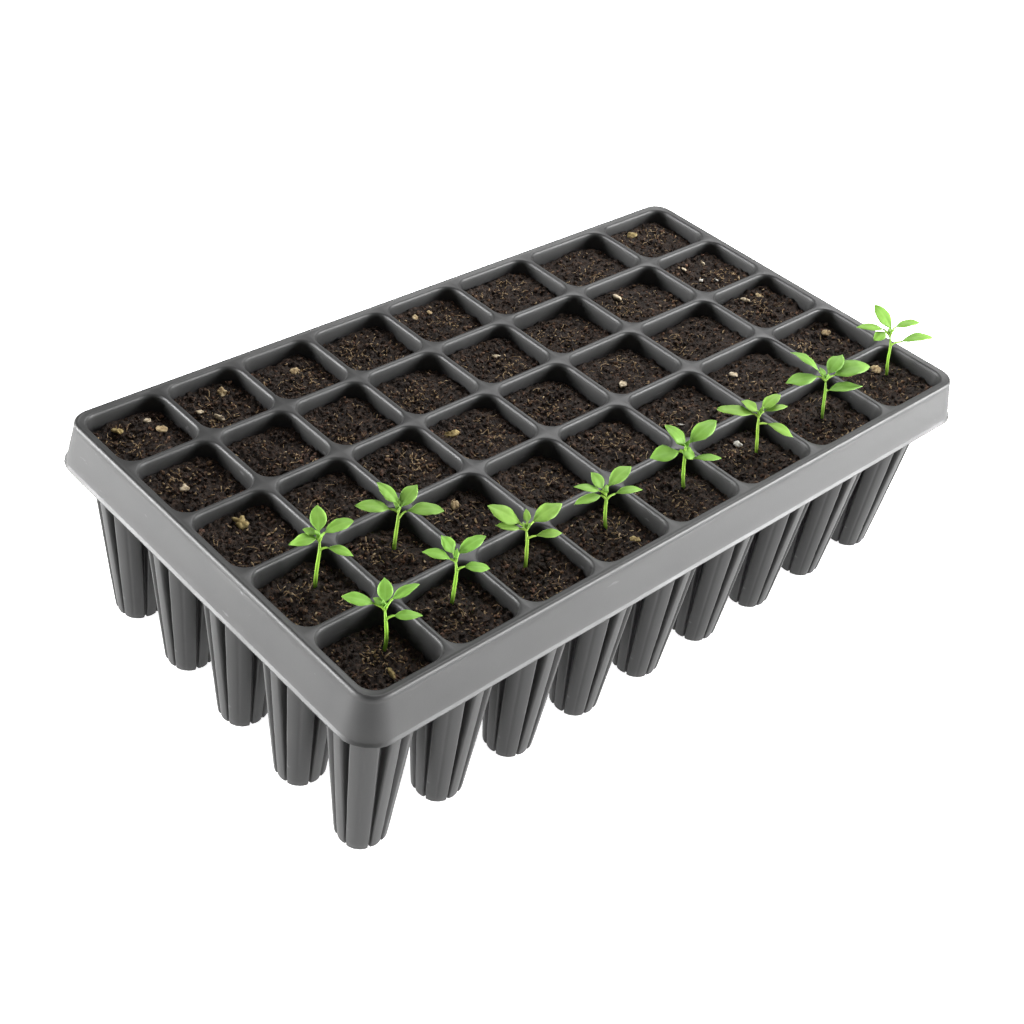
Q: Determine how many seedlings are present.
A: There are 10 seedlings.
